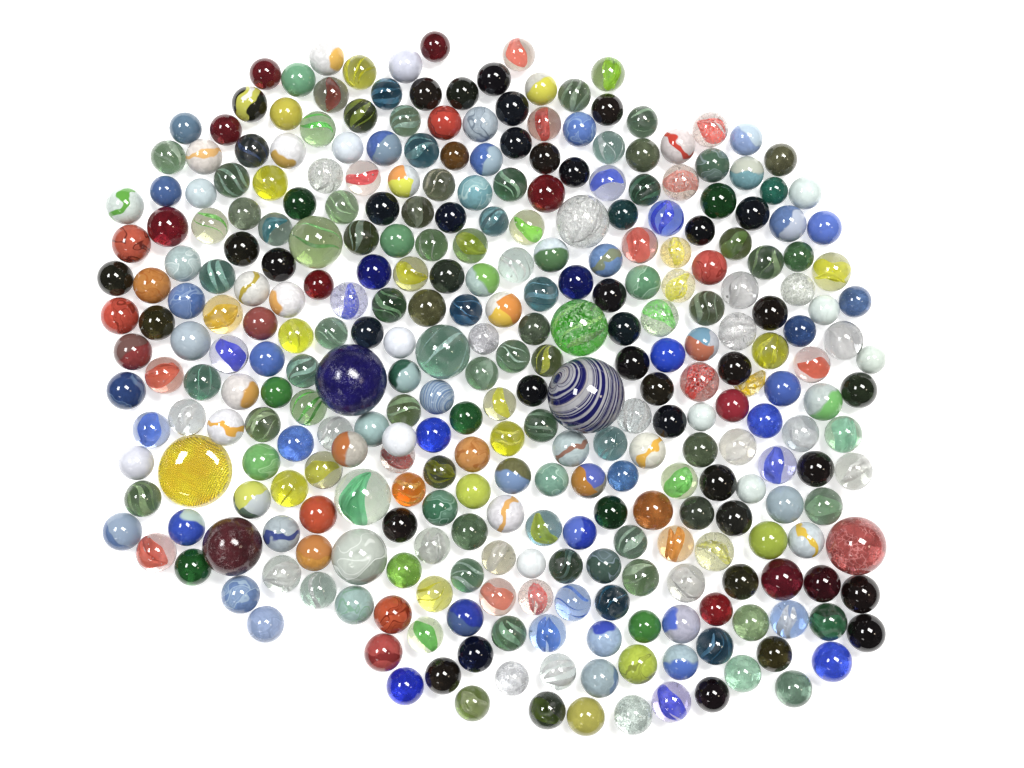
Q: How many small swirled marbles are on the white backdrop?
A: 186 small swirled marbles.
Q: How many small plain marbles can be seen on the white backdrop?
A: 115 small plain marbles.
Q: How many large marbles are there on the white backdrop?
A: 10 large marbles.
